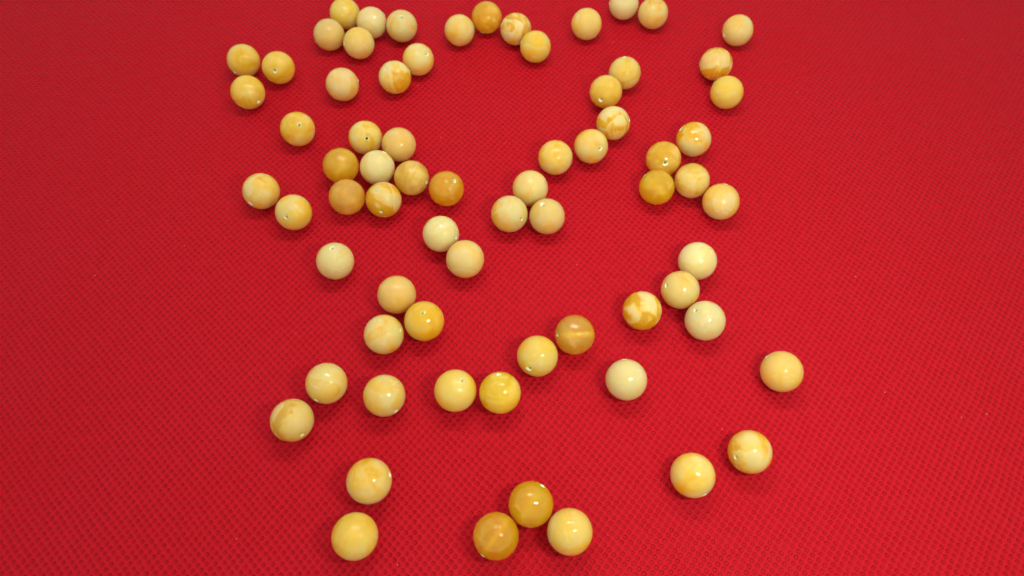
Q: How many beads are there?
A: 71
